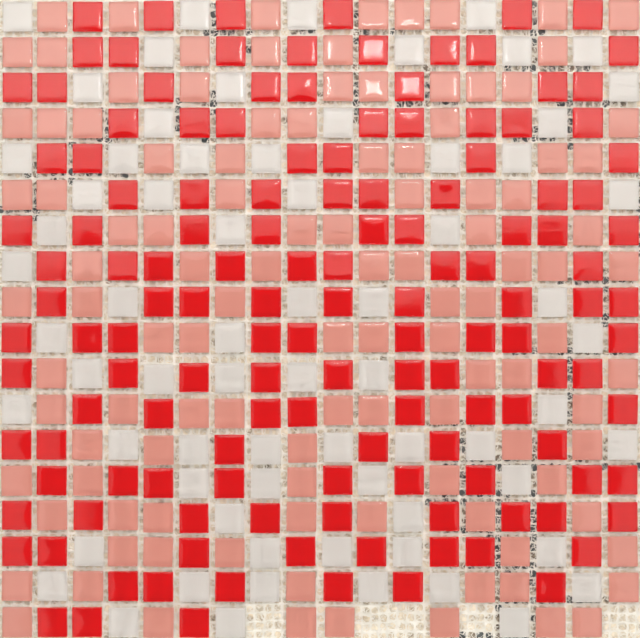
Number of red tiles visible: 138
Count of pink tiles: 112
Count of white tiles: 69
